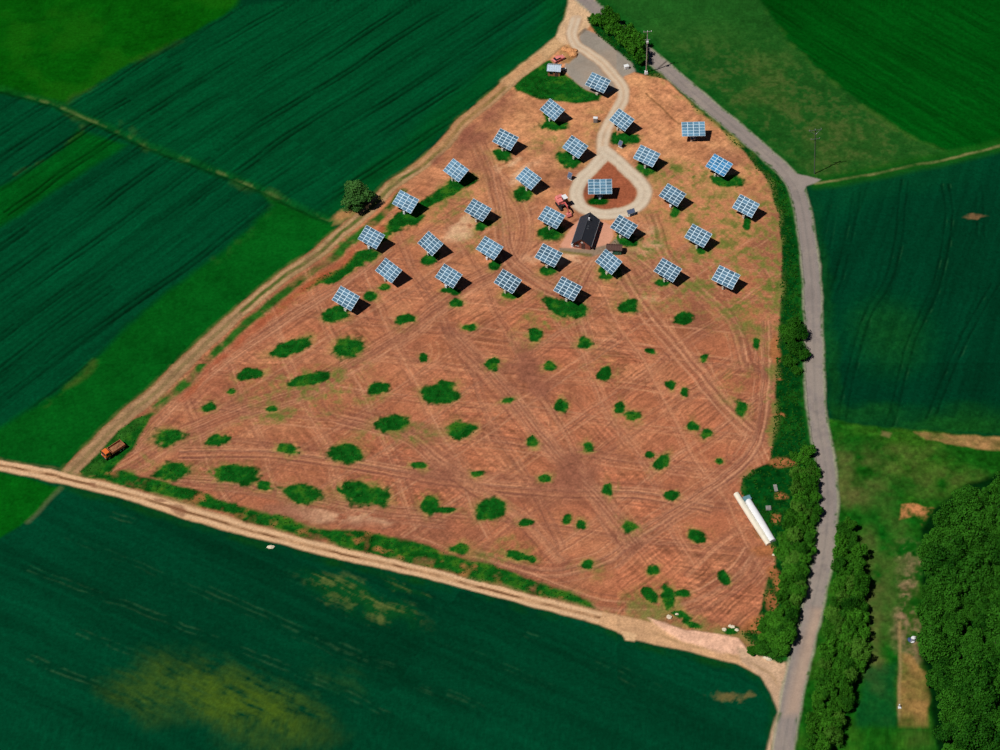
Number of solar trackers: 30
